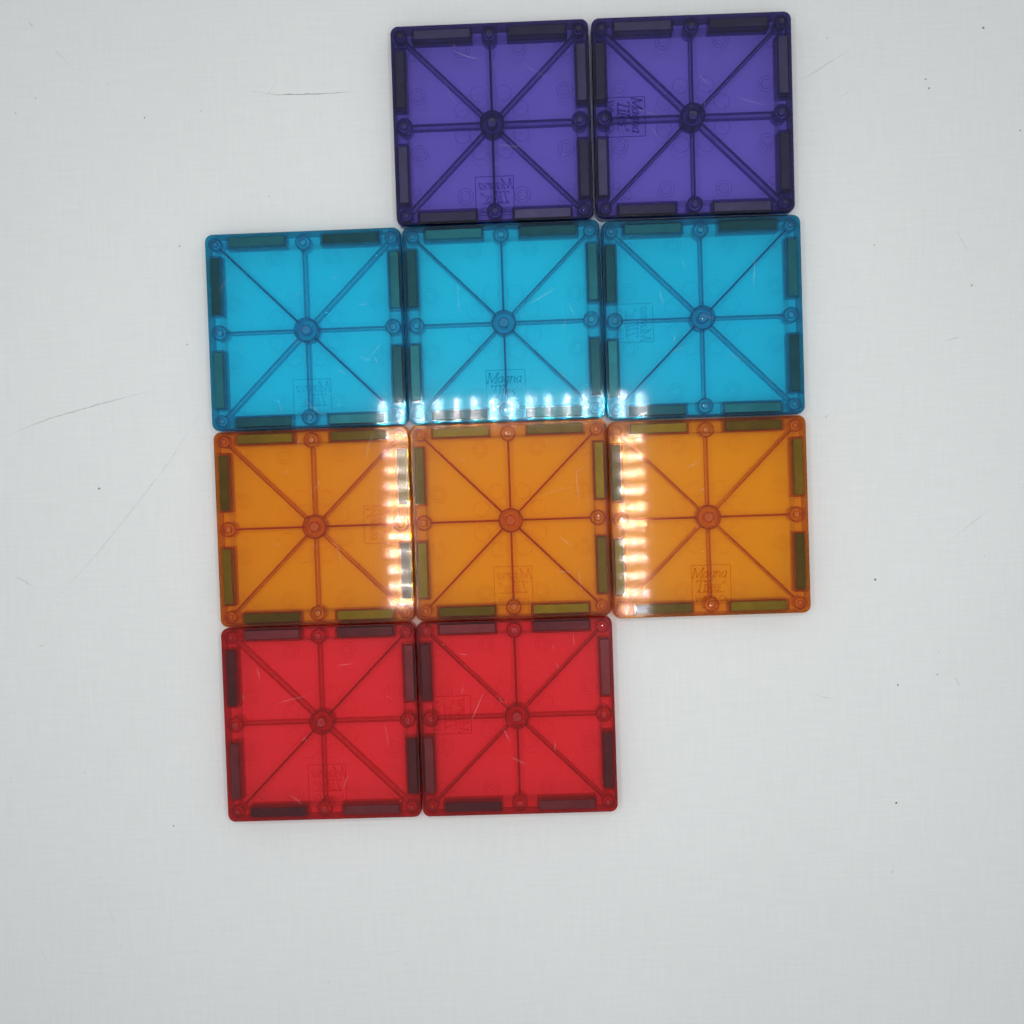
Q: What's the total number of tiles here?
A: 10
